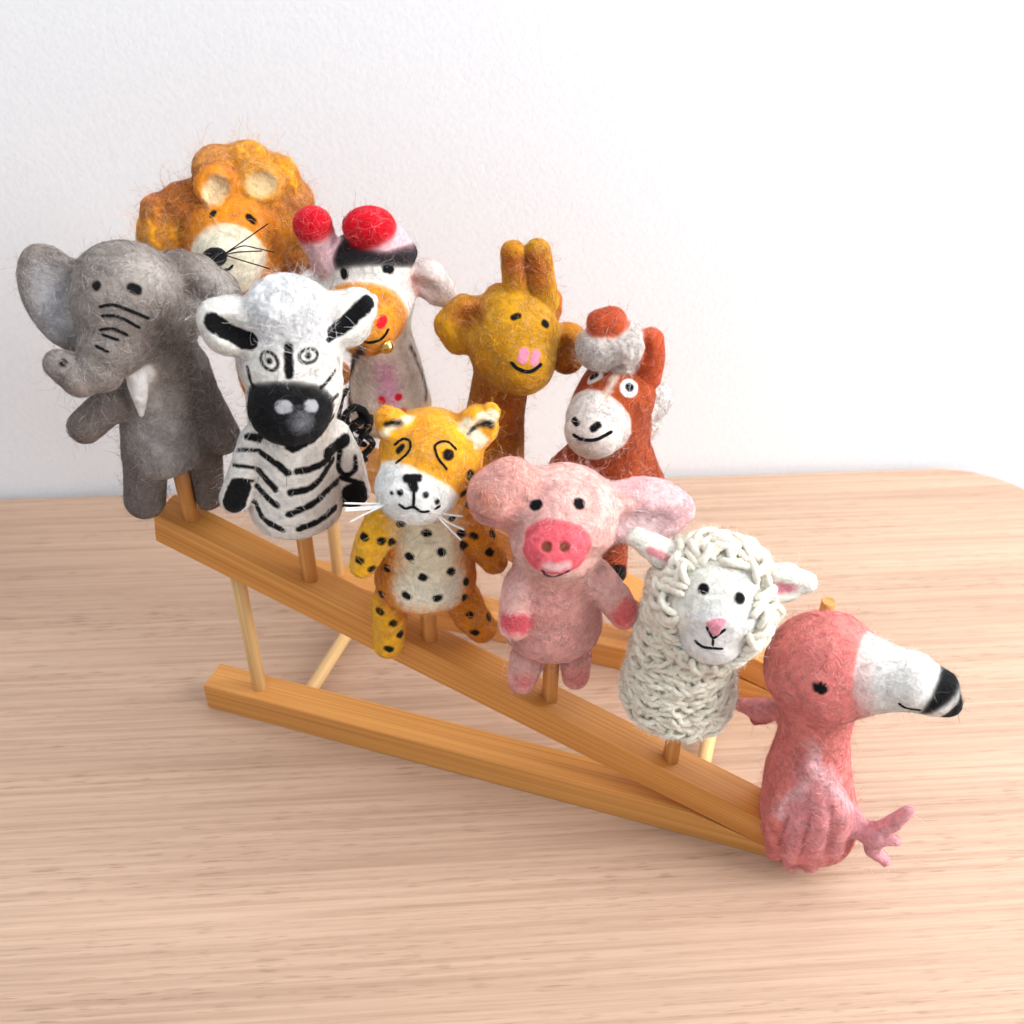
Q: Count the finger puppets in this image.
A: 10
